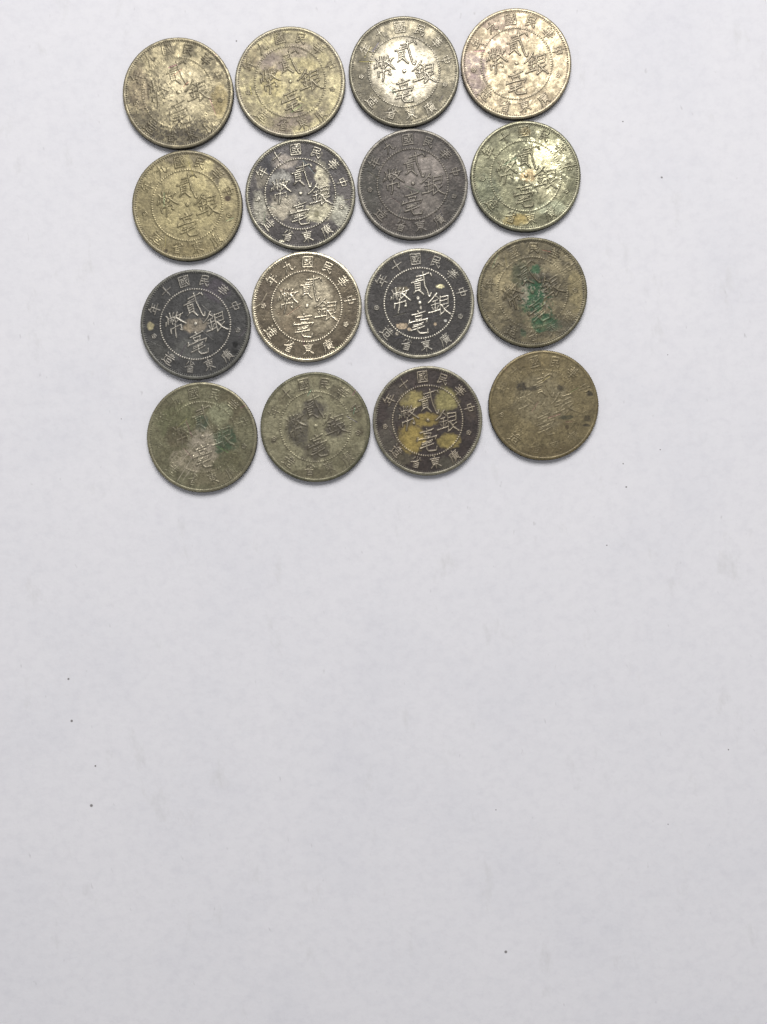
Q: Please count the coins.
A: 16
